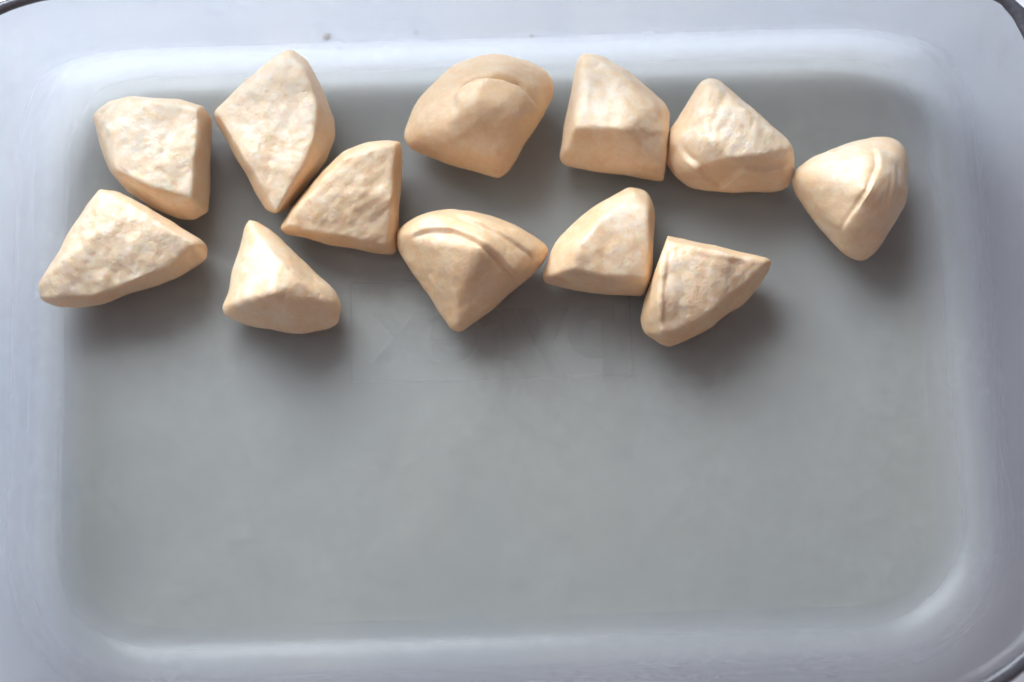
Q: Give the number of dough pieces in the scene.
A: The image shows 12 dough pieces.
